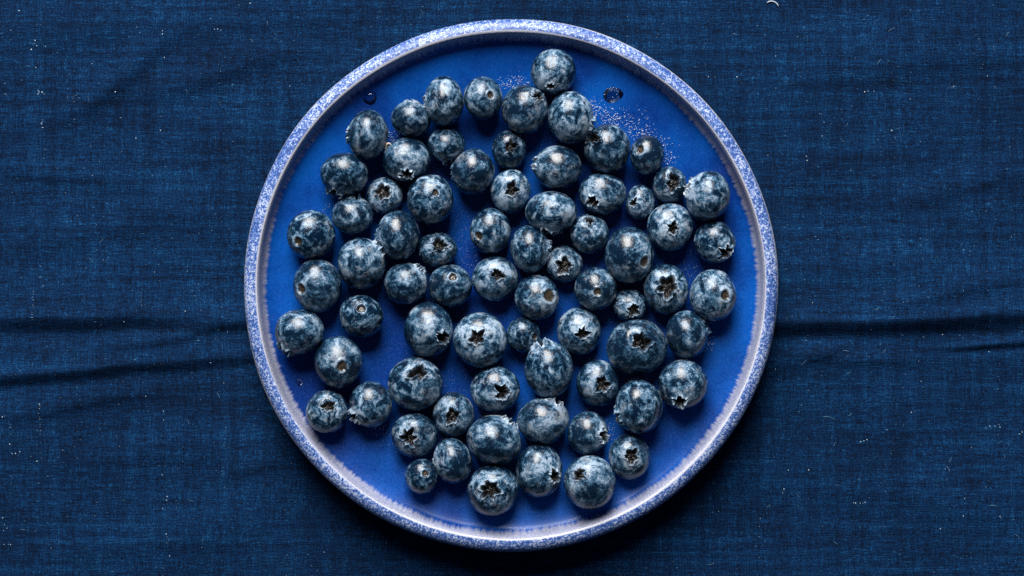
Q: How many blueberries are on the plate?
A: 72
